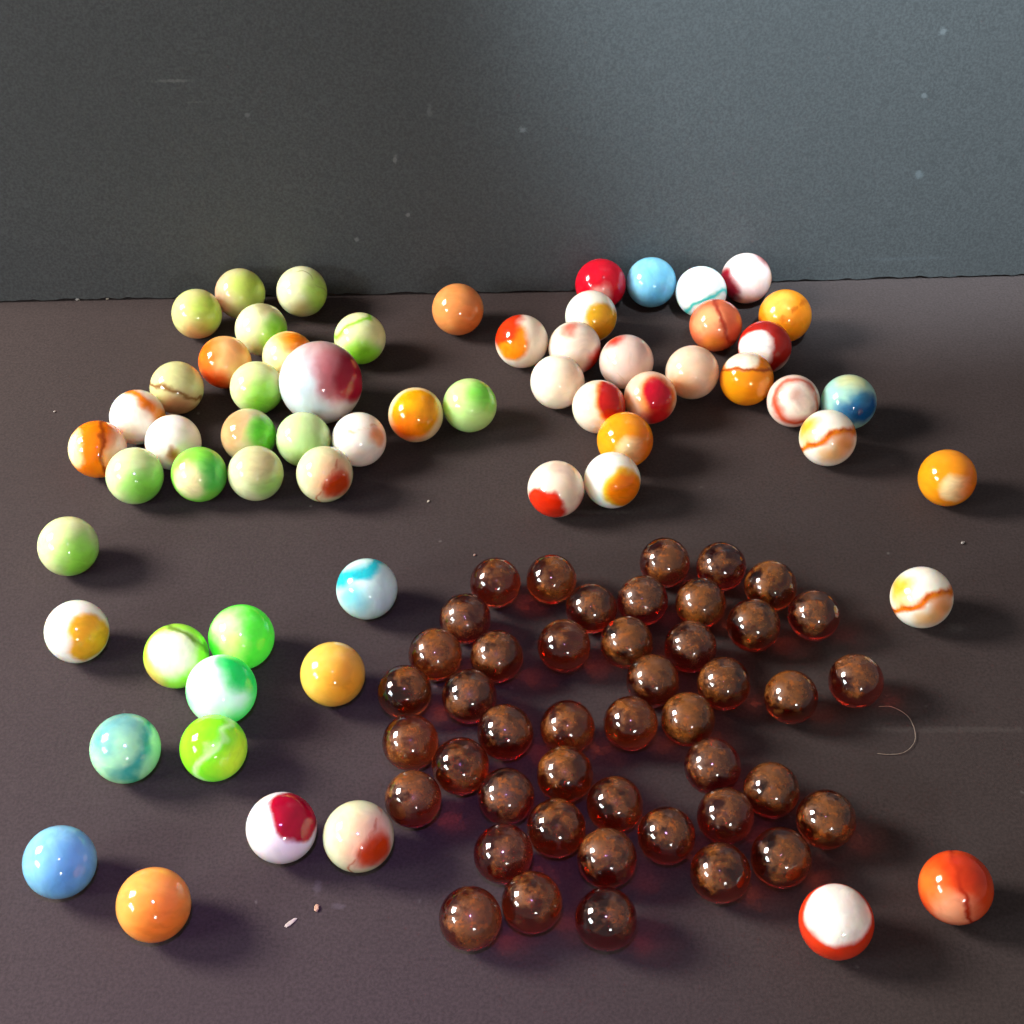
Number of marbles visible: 107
